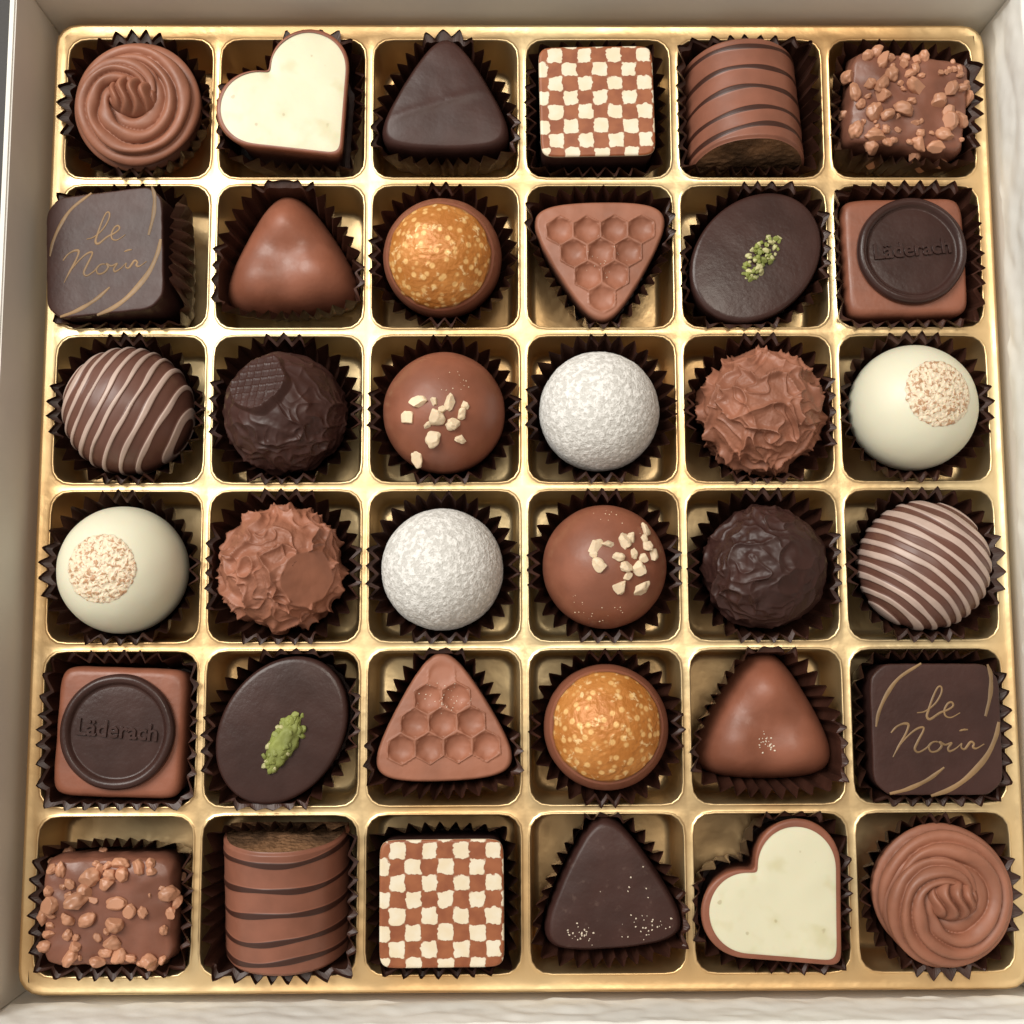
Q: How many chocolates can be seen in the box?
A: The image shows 36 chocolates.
